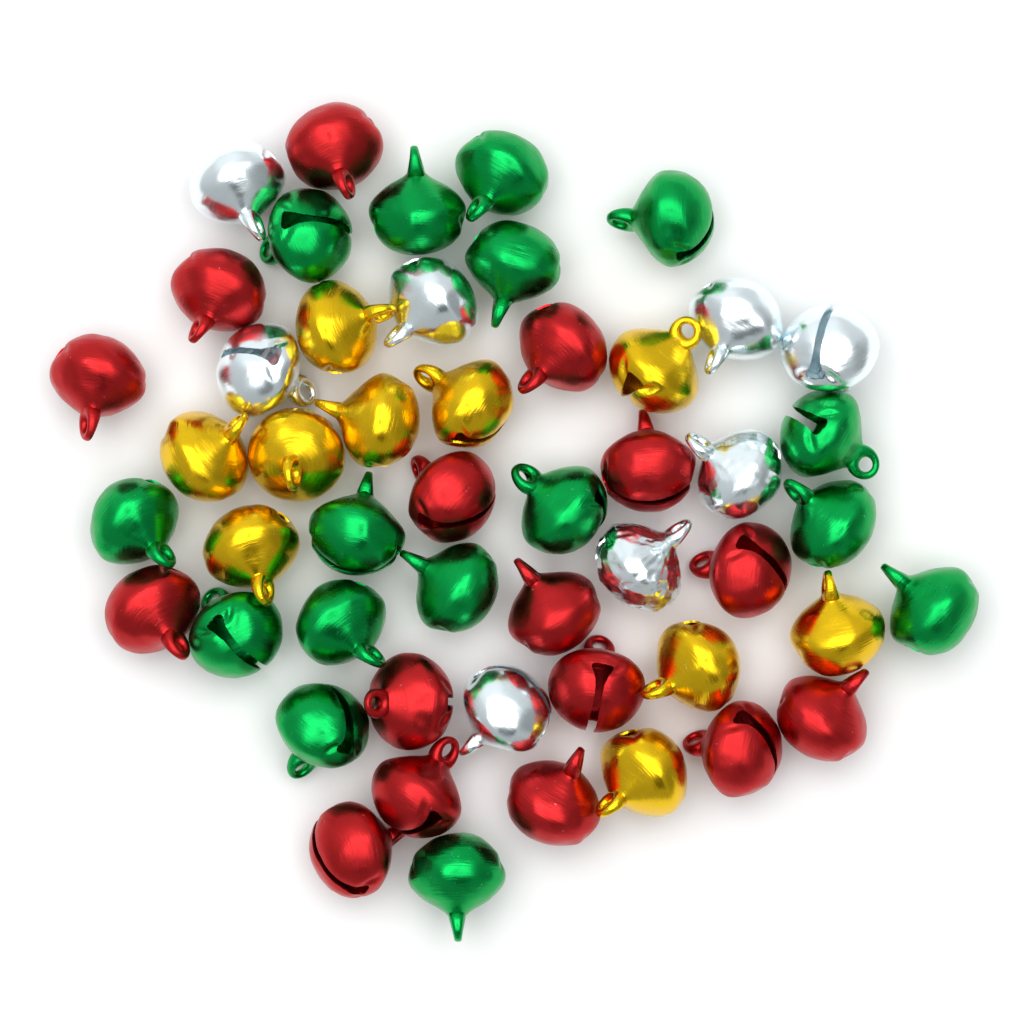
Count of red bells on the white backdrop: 16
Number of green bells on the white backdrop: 16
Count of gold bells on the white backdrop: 10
